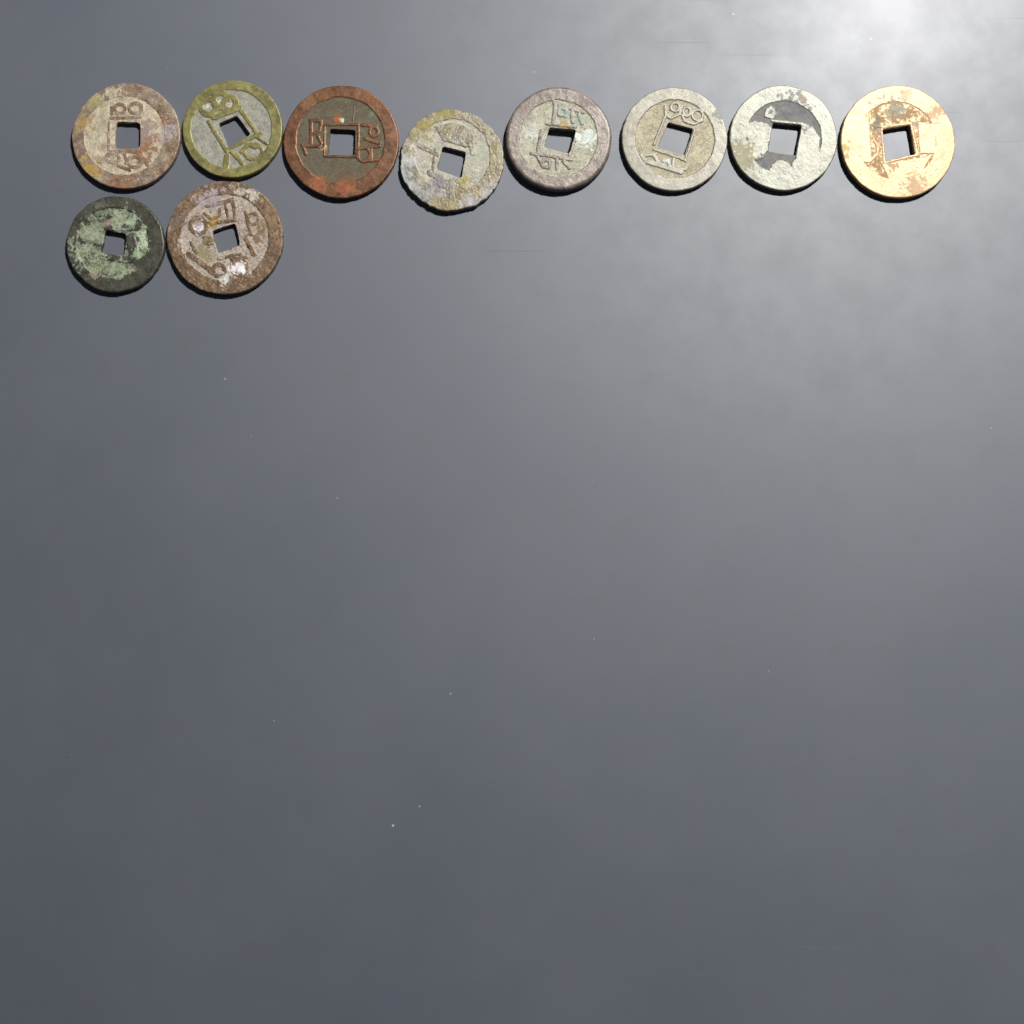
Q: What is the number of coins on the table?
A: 10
